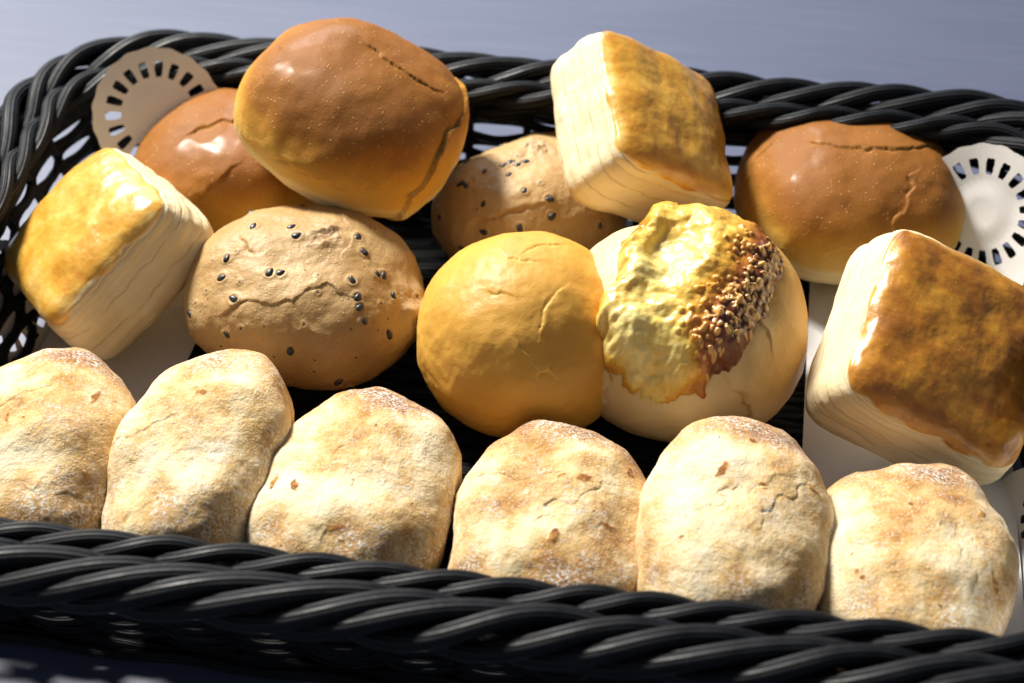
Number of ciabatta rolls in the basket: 6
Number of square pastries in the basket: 3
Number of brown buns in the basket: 3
